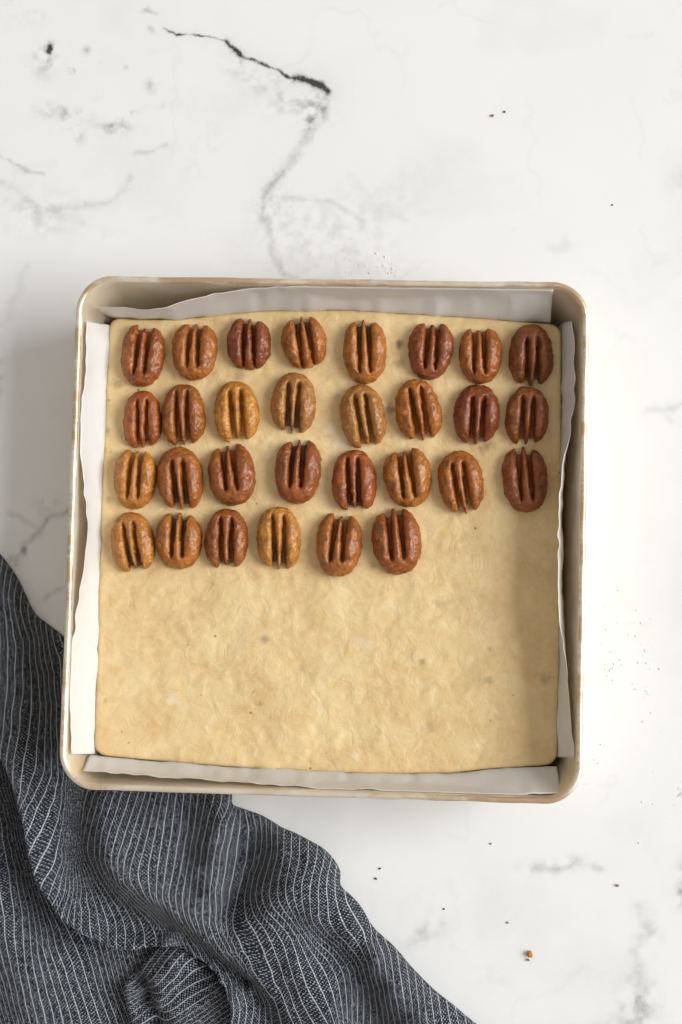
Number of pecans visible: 30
